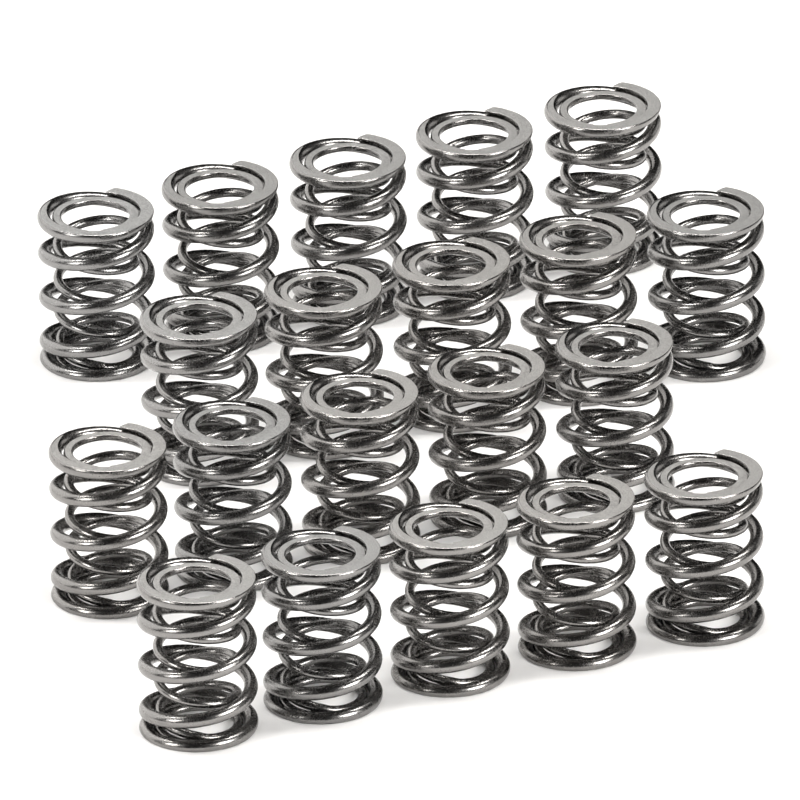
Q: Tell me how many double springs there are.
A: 20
